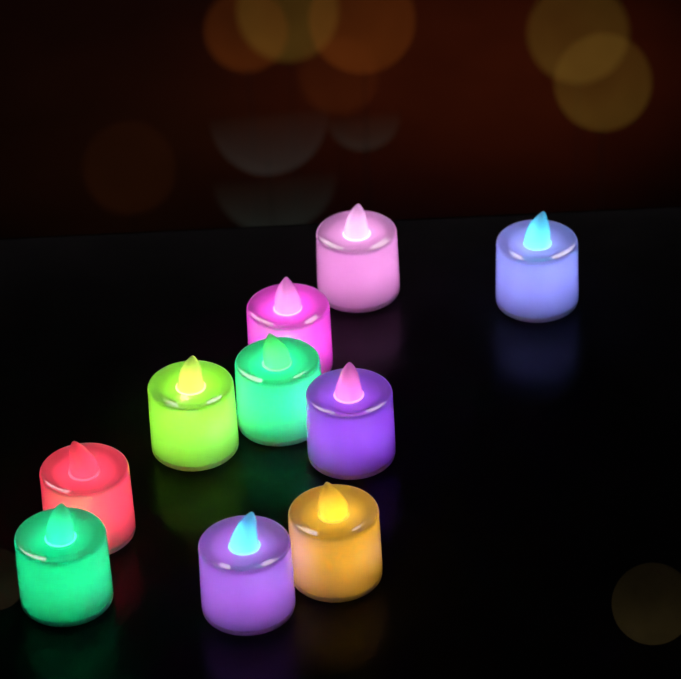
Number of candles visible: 10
